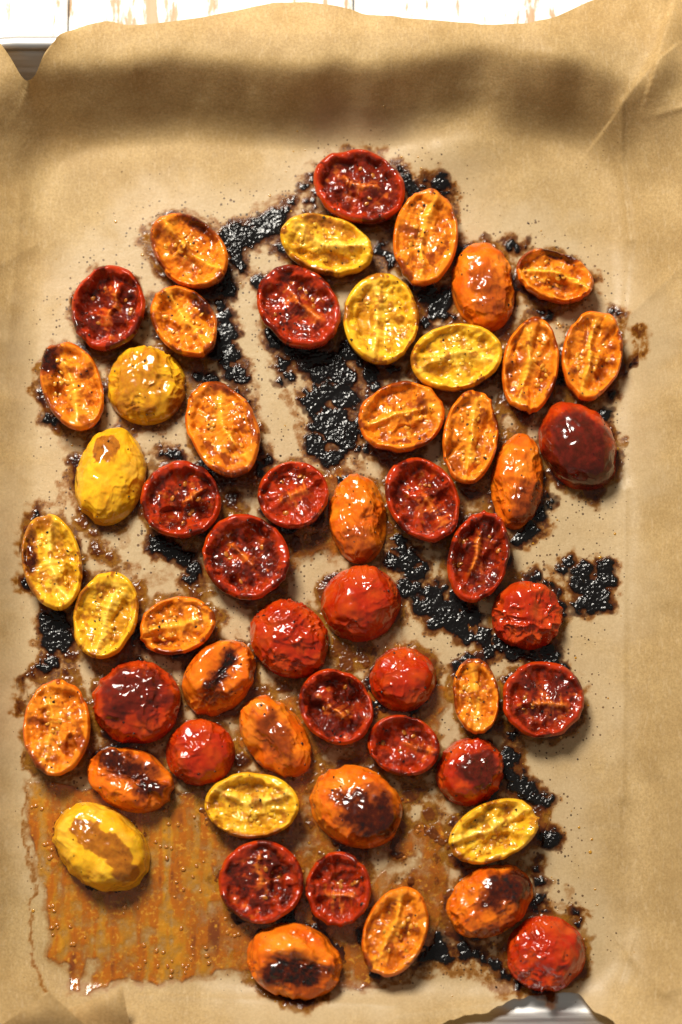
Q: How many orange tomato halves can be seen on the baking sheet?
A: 23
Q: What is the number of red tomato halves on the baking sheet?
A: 22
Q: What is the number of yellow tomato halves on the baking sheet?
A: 10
